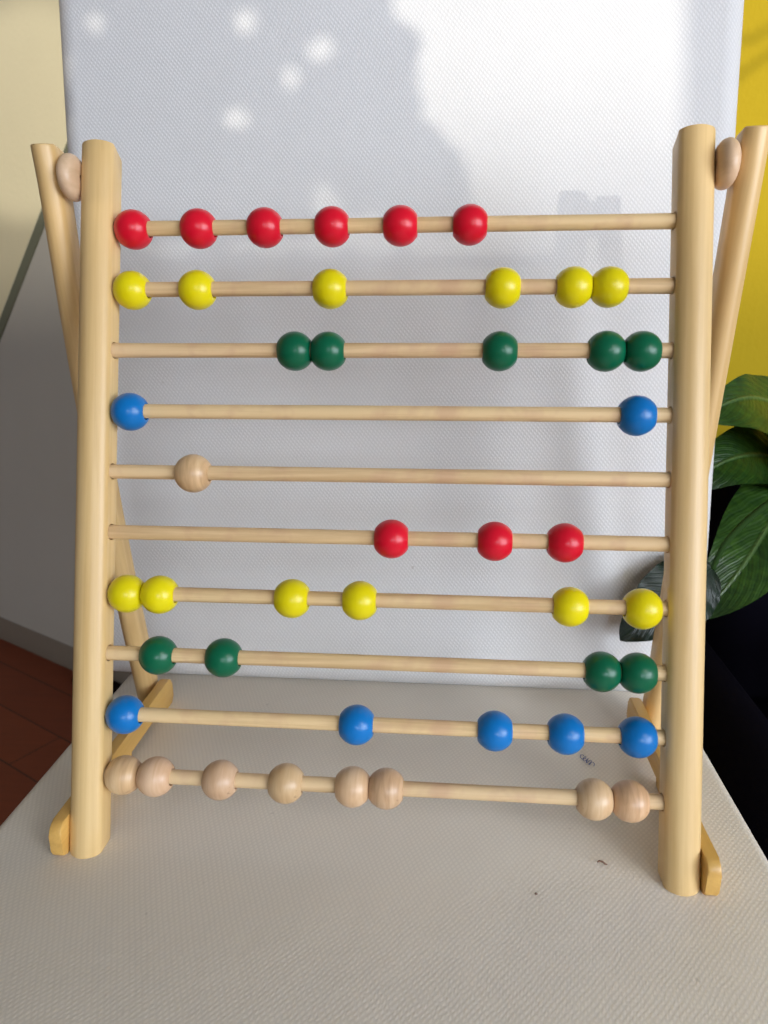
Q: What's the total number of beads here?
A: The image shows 46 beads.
